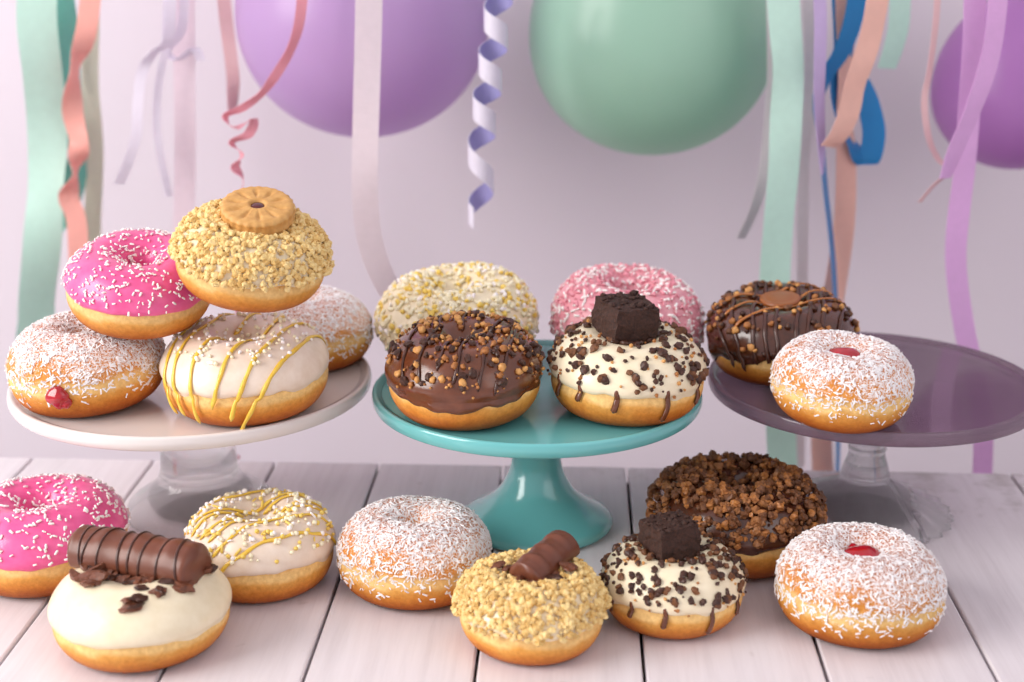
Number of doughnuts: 19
